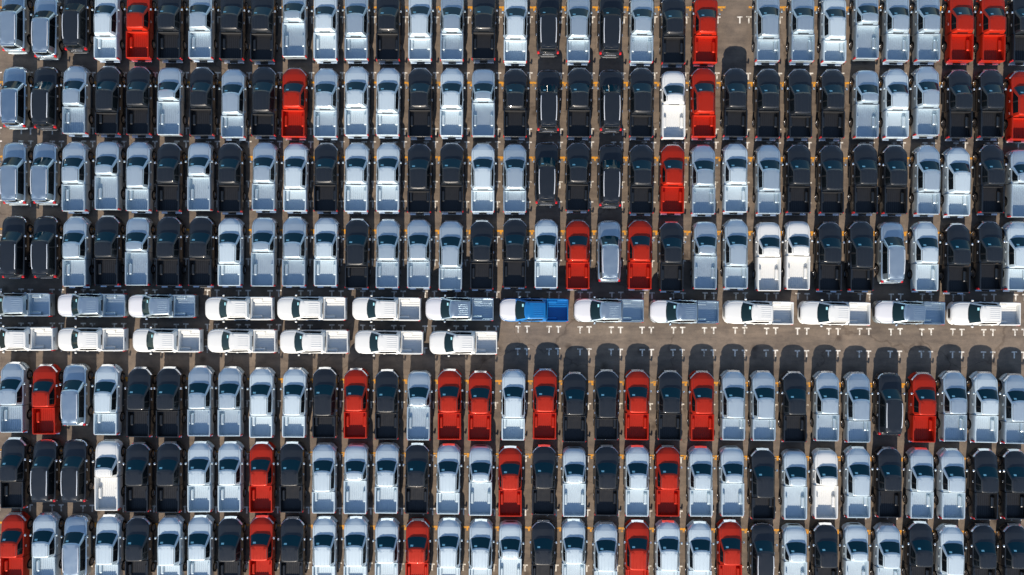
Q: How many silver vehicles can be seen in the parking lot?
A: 121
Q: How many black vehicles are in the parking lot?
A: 85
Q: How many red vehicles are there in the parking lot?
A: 26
